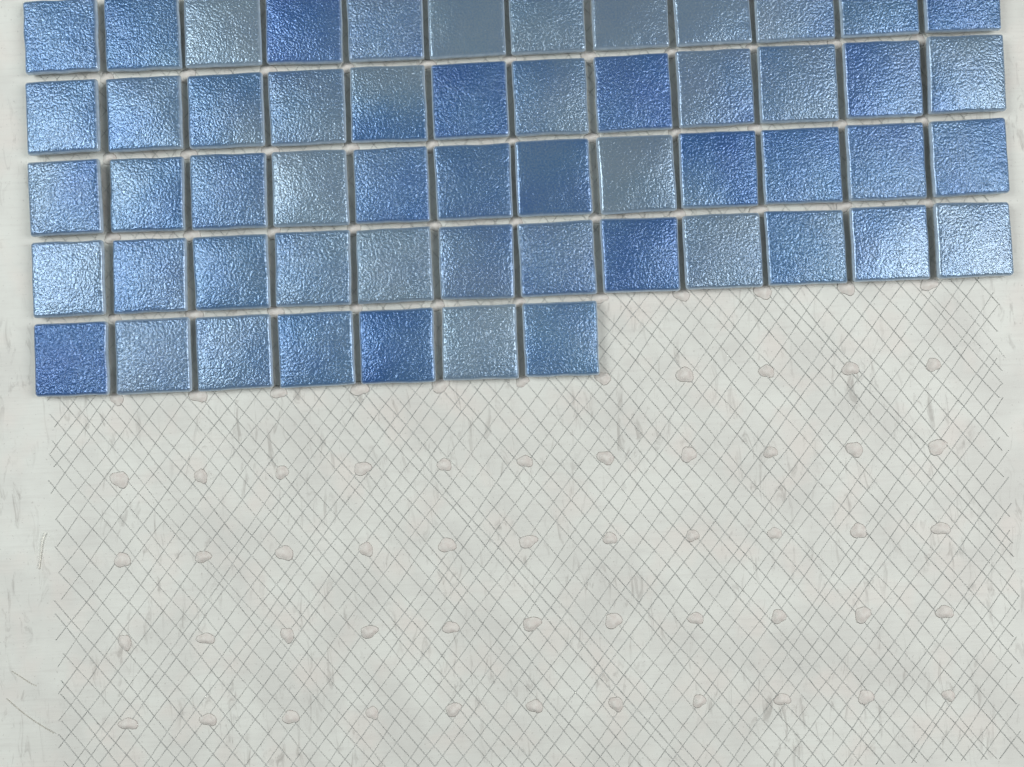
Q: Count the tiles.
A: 55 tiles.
